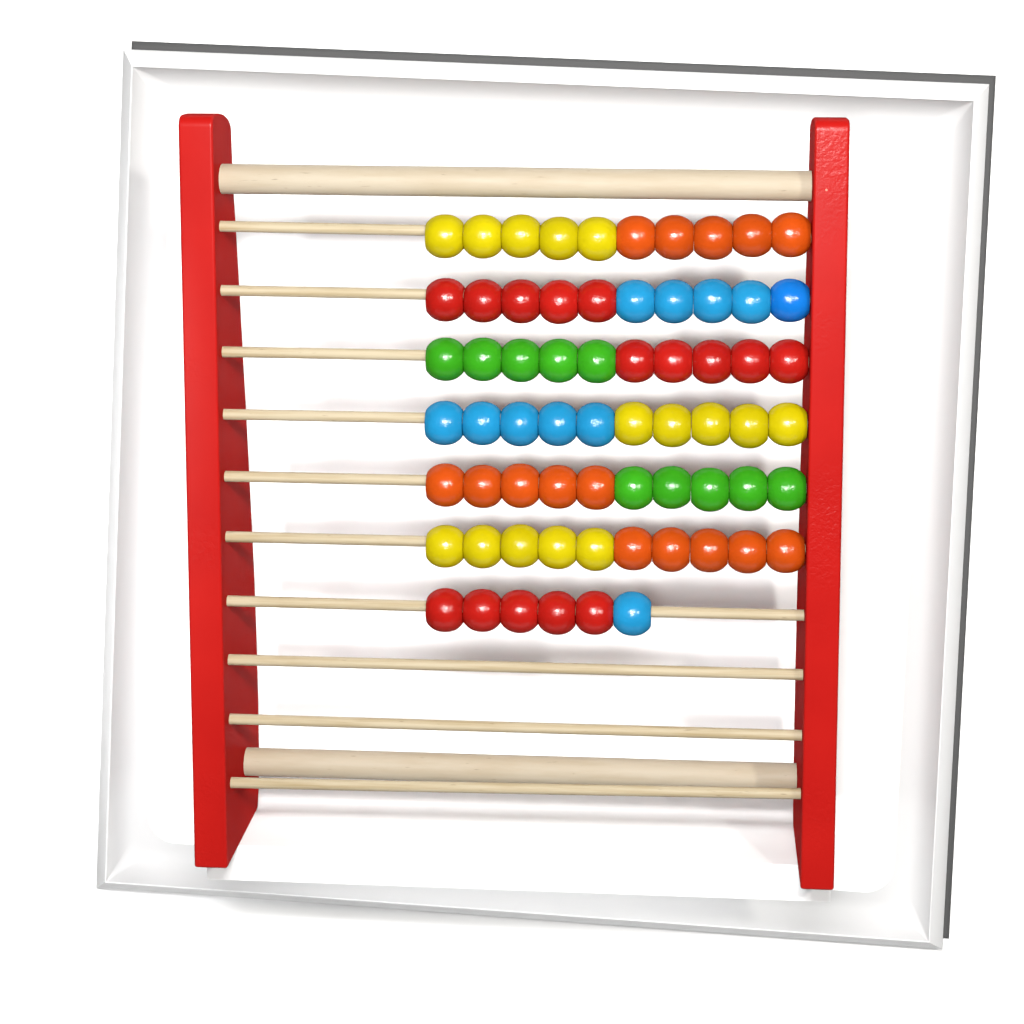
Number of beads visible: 66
